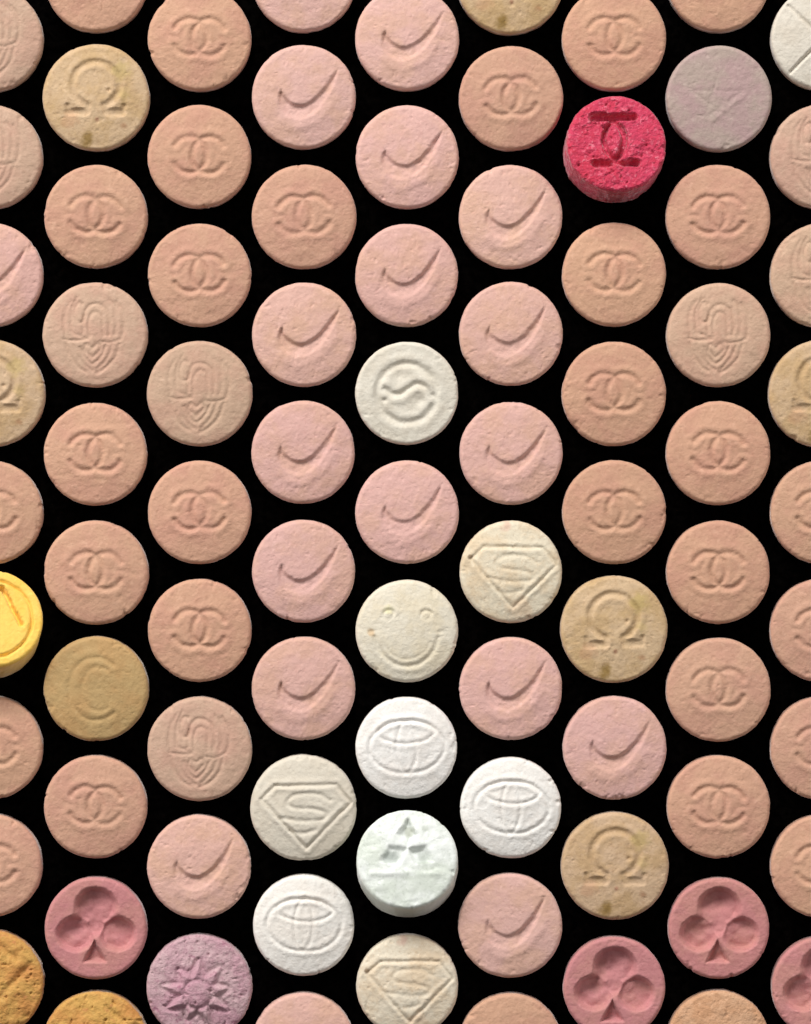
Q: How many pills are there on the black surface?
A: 85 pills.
